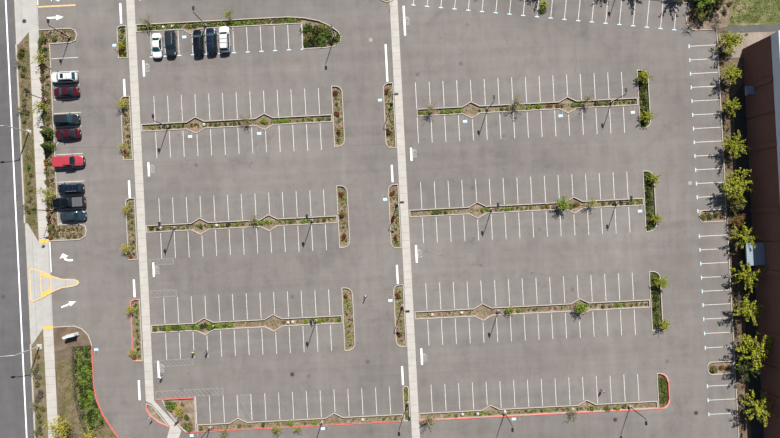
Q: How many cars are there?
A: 13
